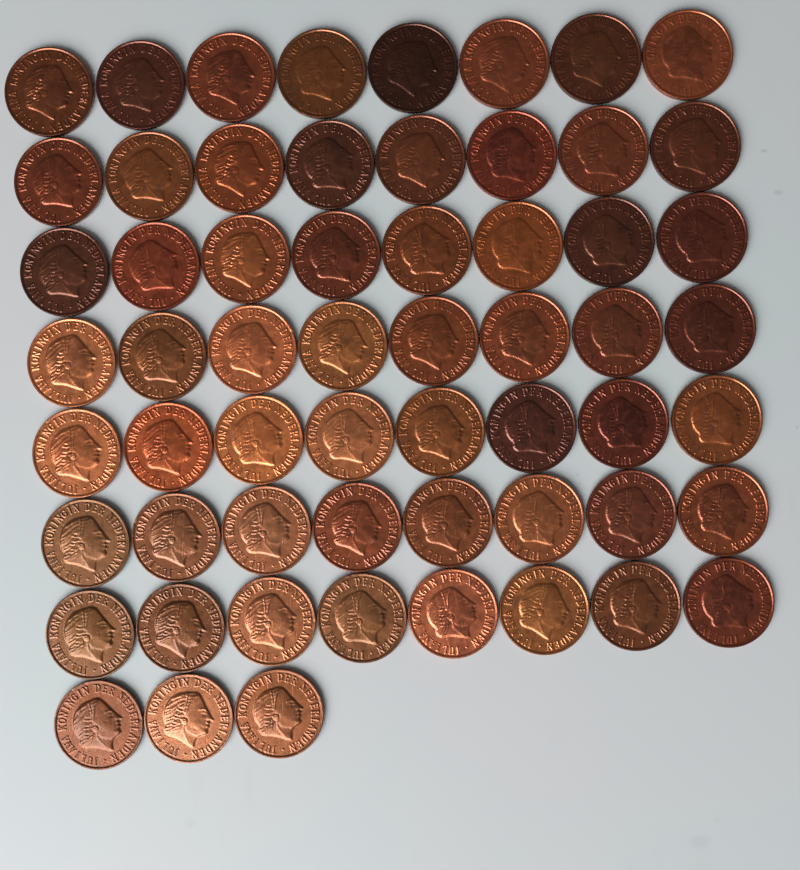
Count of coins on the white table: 59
